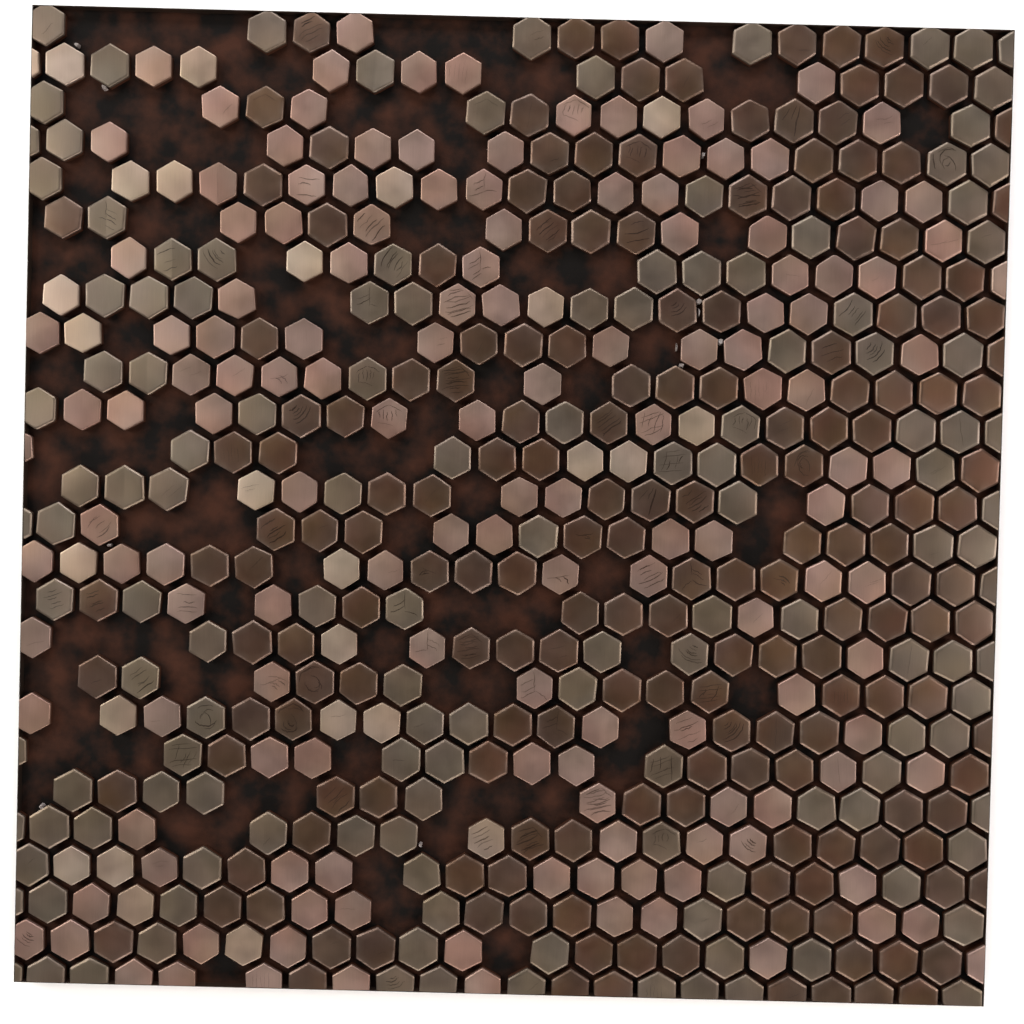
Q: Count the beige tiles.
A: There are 26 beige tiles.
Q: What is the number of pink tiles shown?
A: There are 145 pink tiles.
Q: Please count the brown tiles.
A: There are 186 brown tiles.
